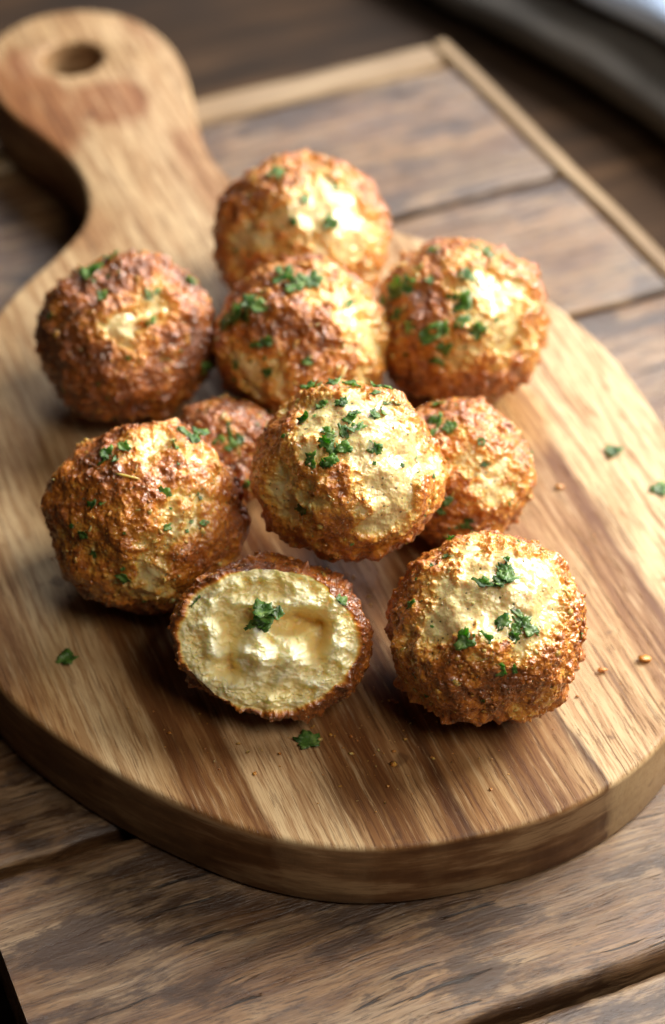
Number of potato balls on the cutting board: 10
